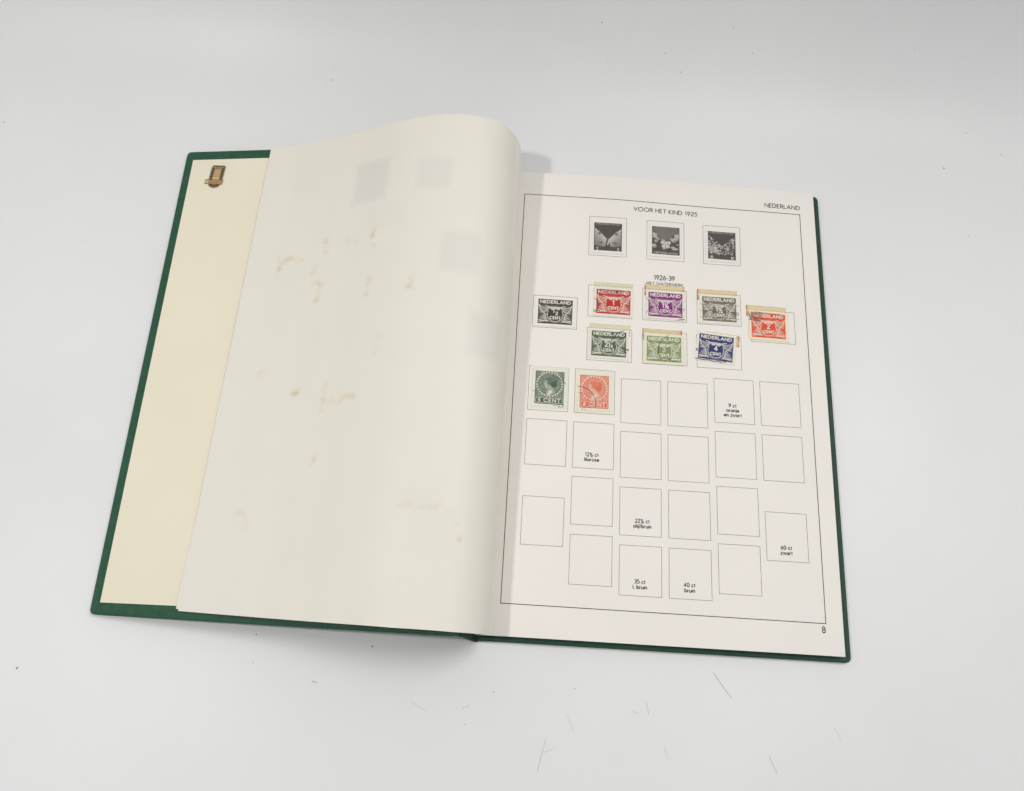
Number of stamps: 13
